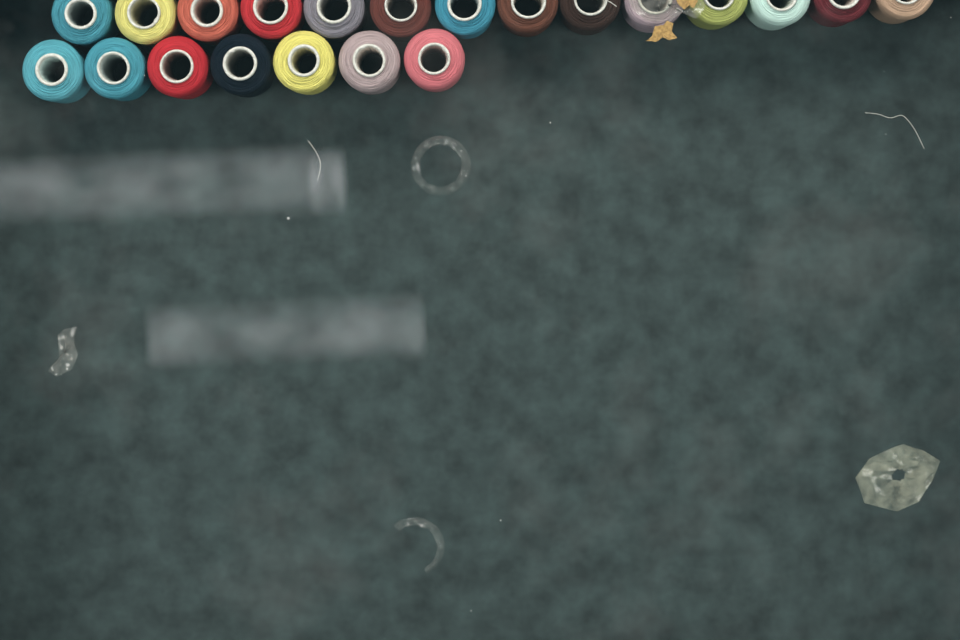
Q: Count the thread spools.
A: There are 21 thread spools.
